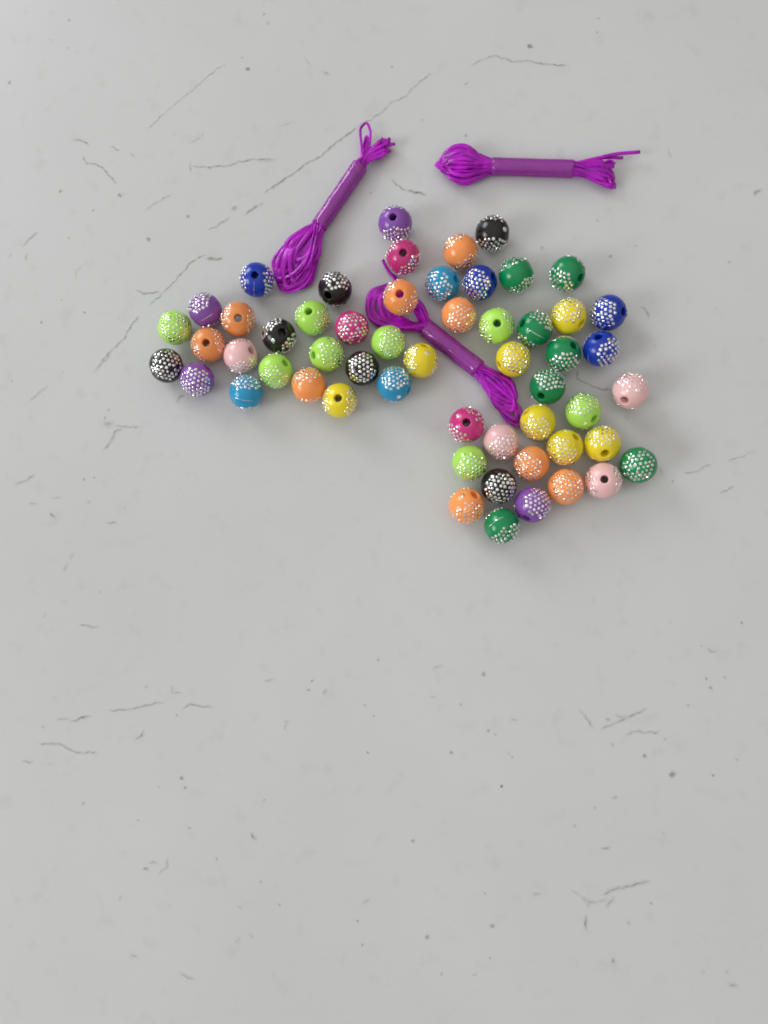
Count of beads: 55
